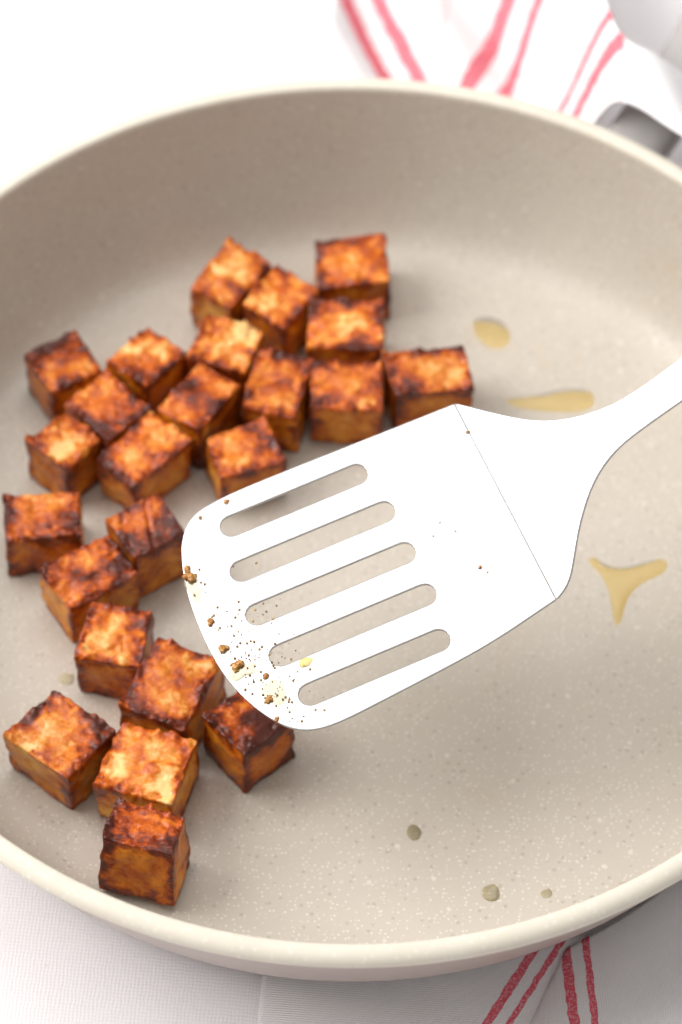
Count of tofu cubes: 24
